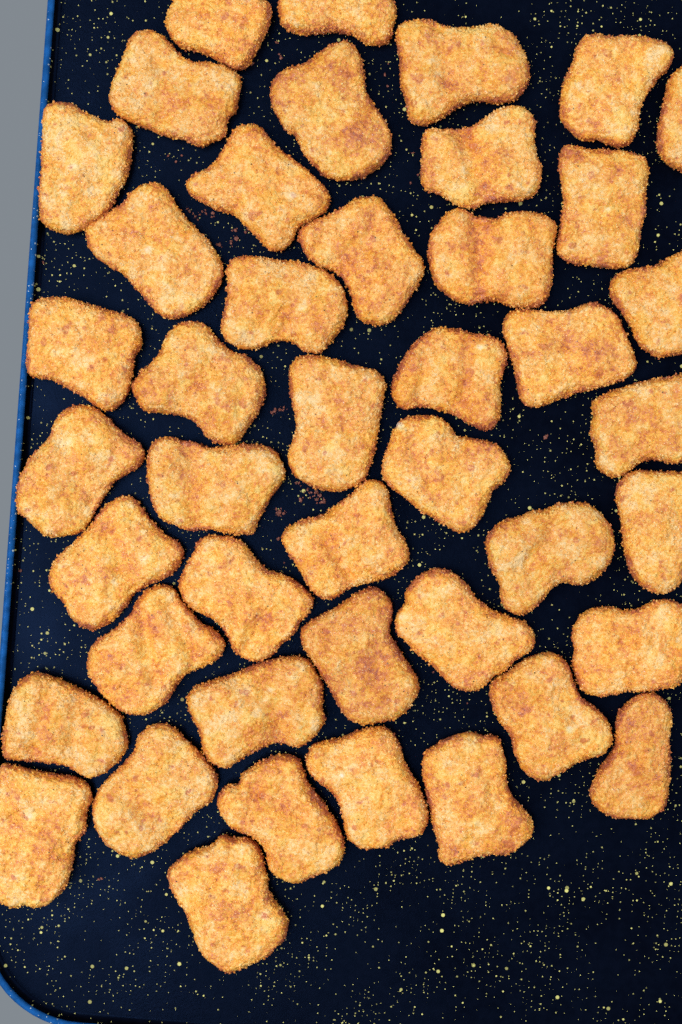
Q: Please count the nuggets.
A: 44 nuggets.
